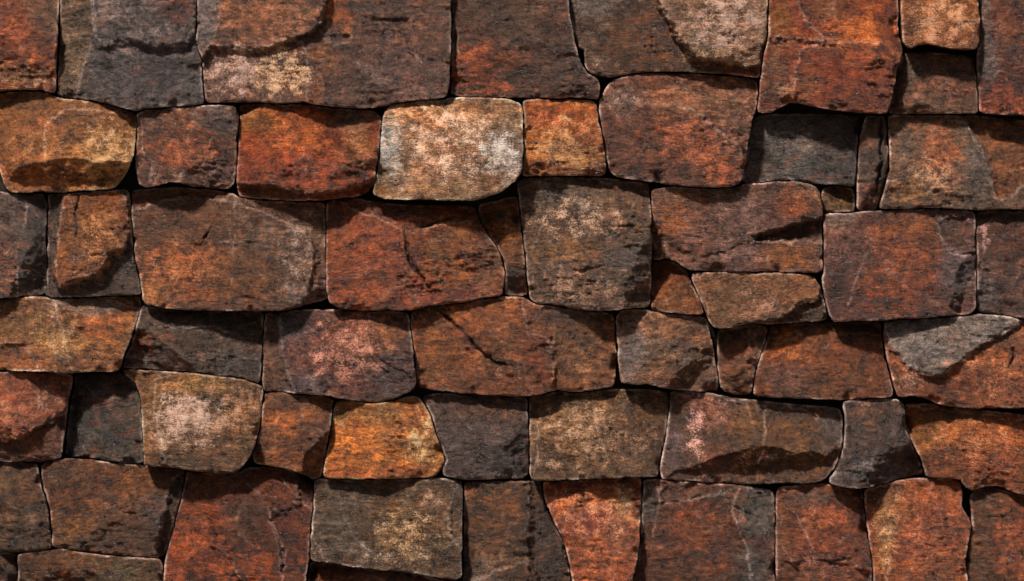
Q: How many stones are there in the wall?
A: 61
